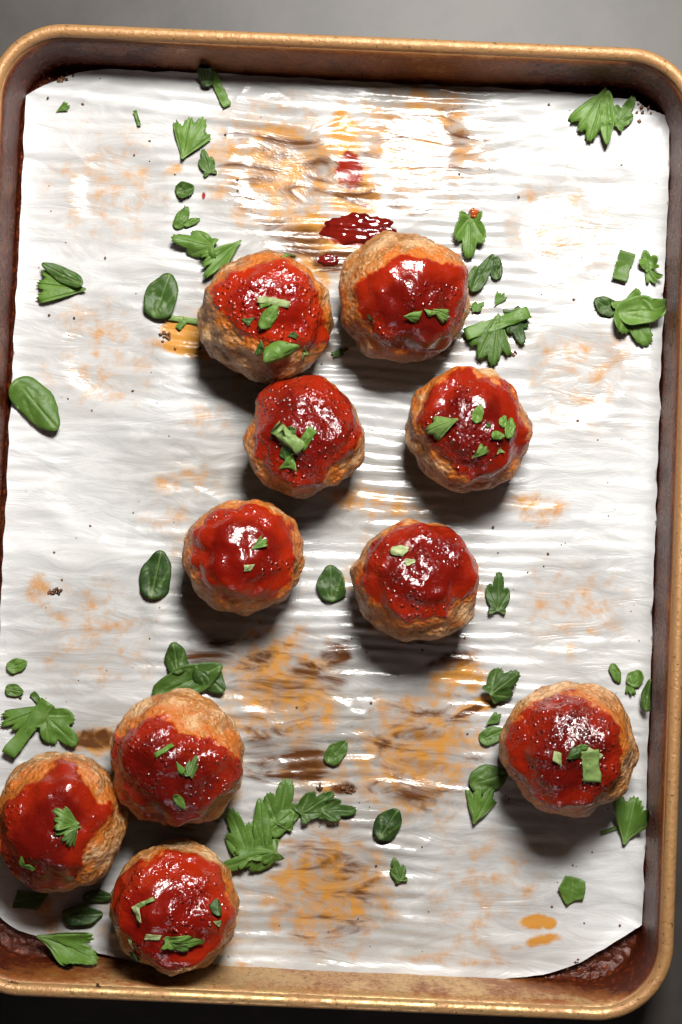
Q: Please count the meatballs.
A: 10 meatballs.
